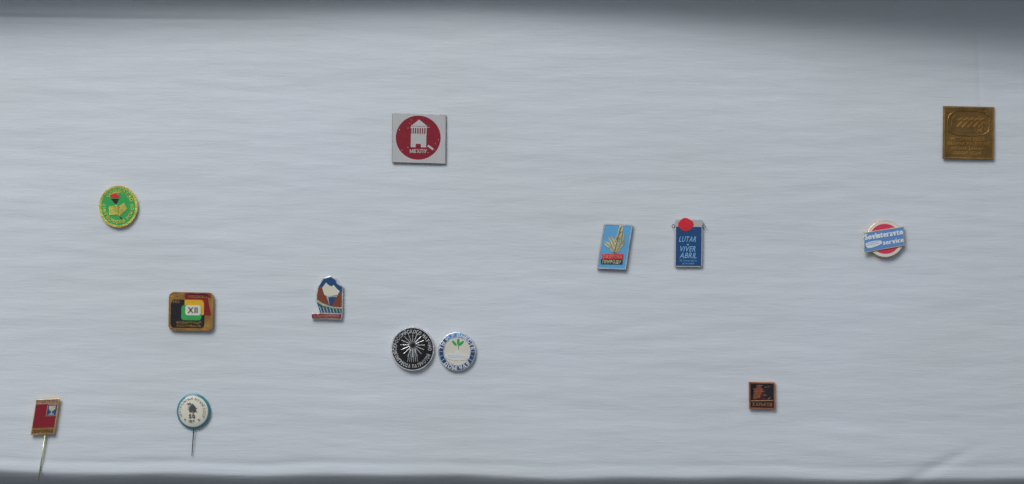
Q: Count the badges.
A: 13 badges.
